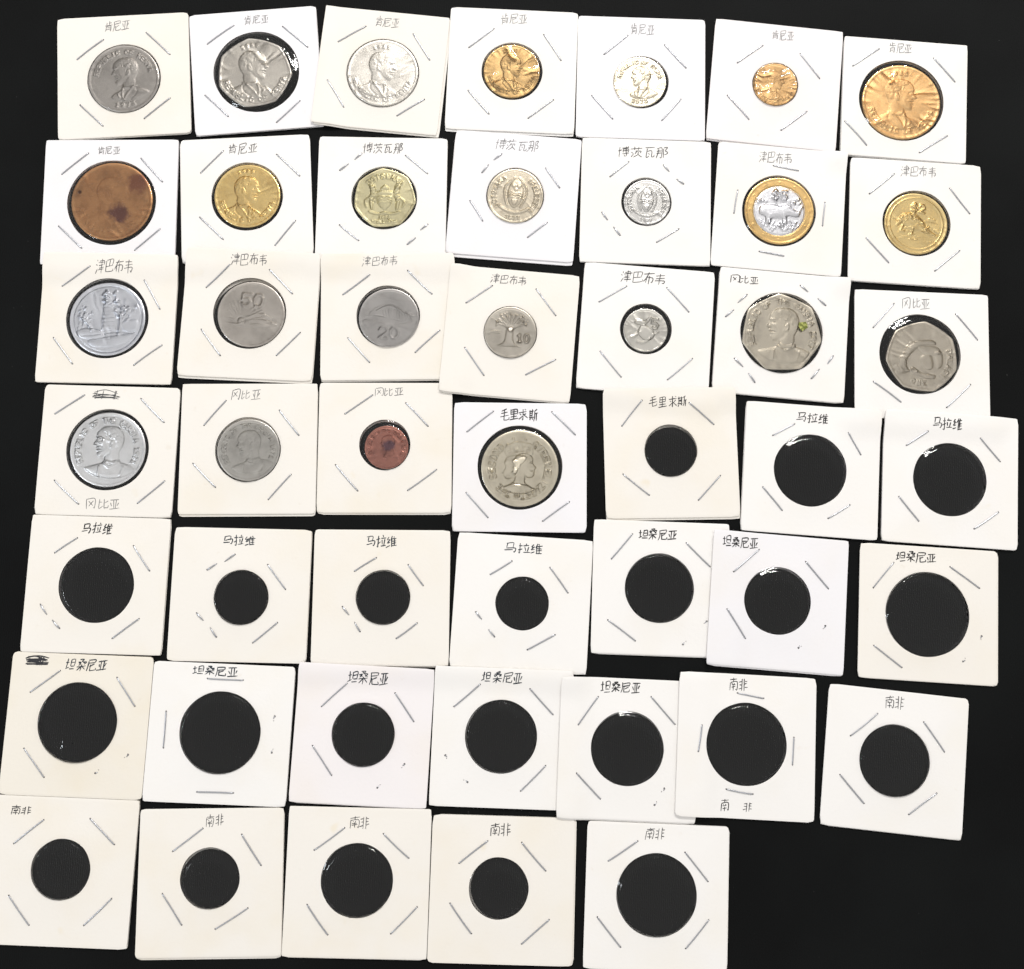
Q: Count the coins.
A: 25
